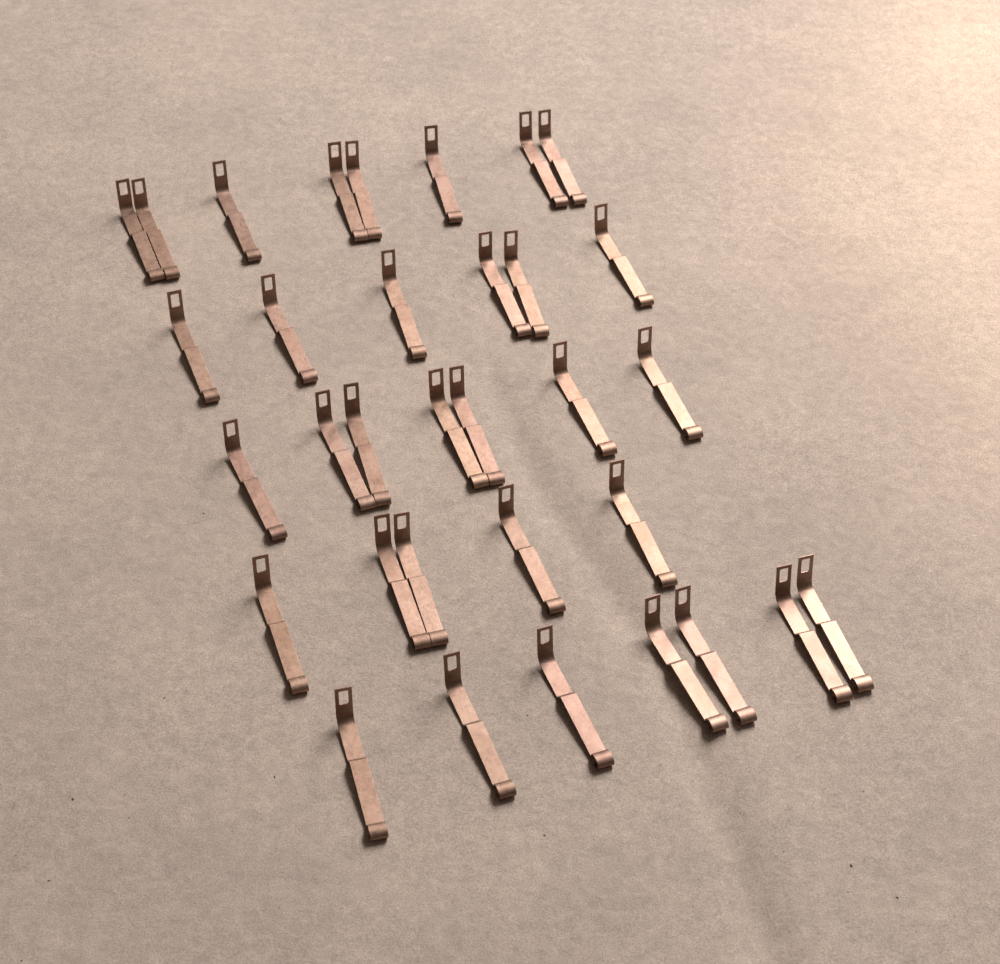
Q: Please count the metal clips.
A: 33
